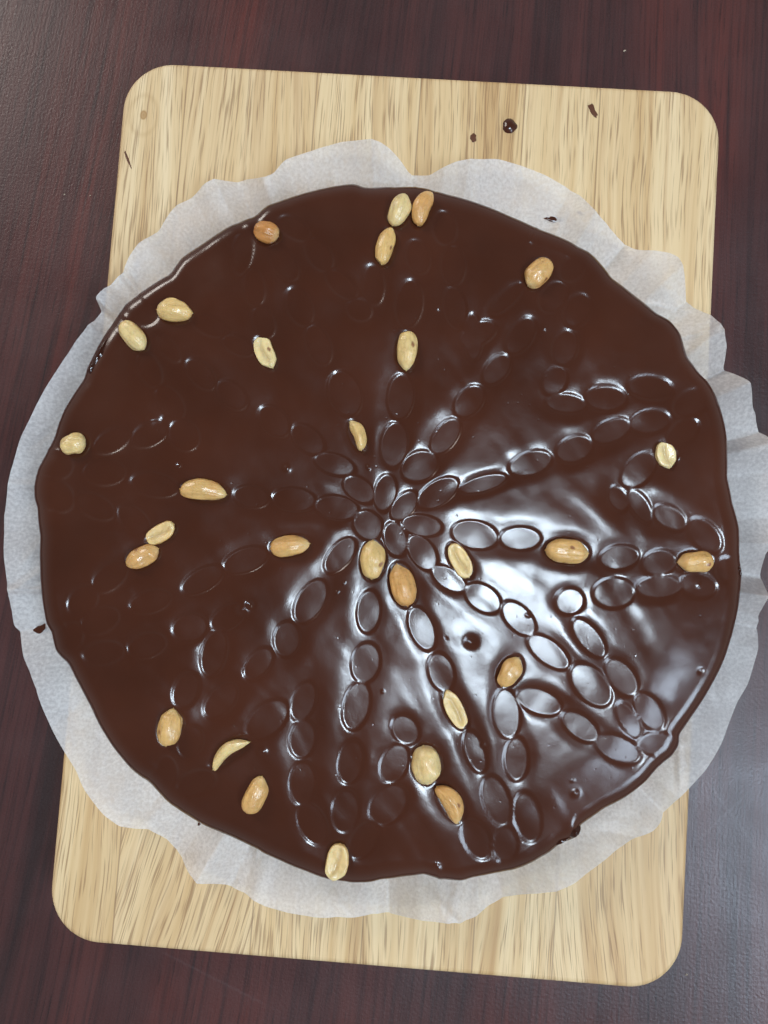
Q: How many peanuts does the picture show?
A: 29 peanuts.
